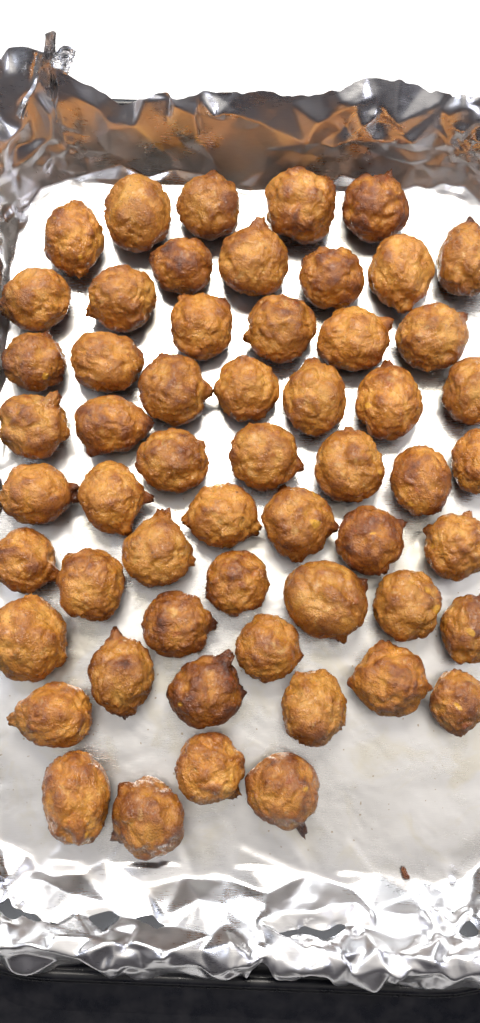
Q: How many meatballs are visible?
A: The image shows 56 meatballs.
